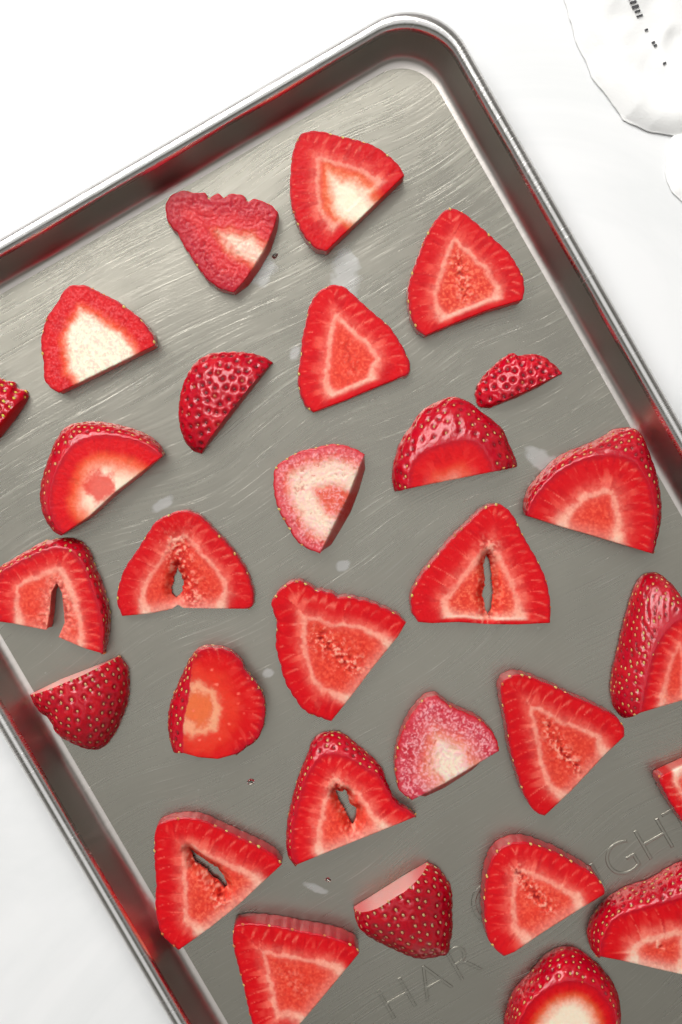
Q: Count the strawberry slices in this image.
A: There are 29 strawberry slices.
